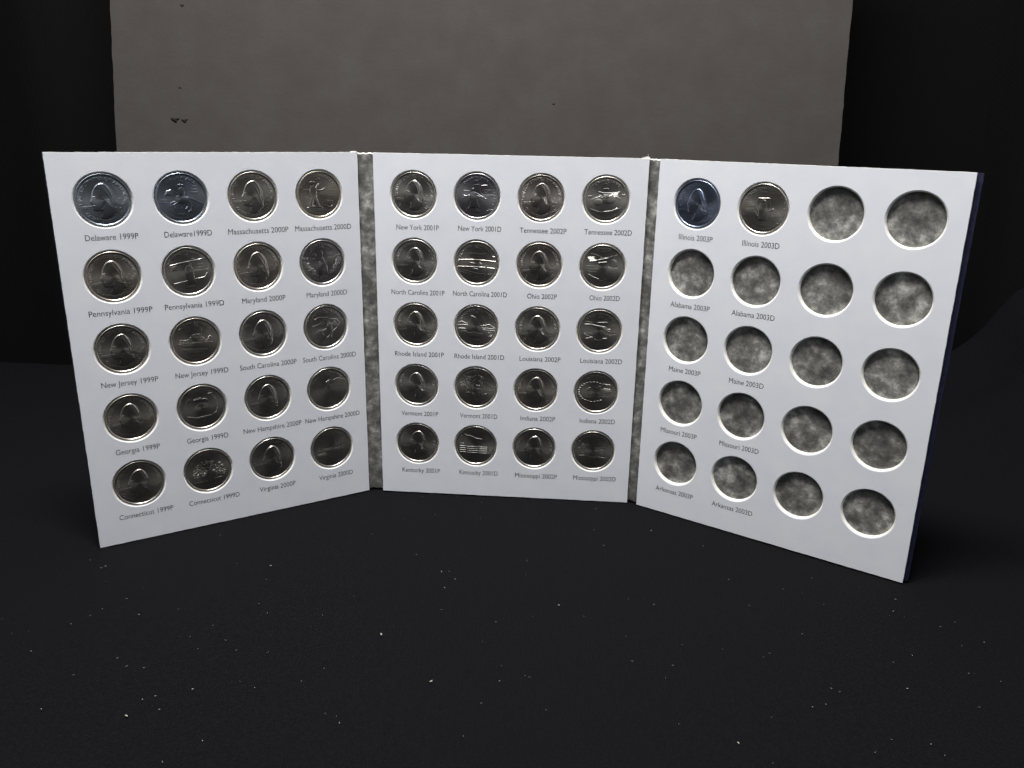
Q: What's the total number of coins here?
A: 42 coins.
